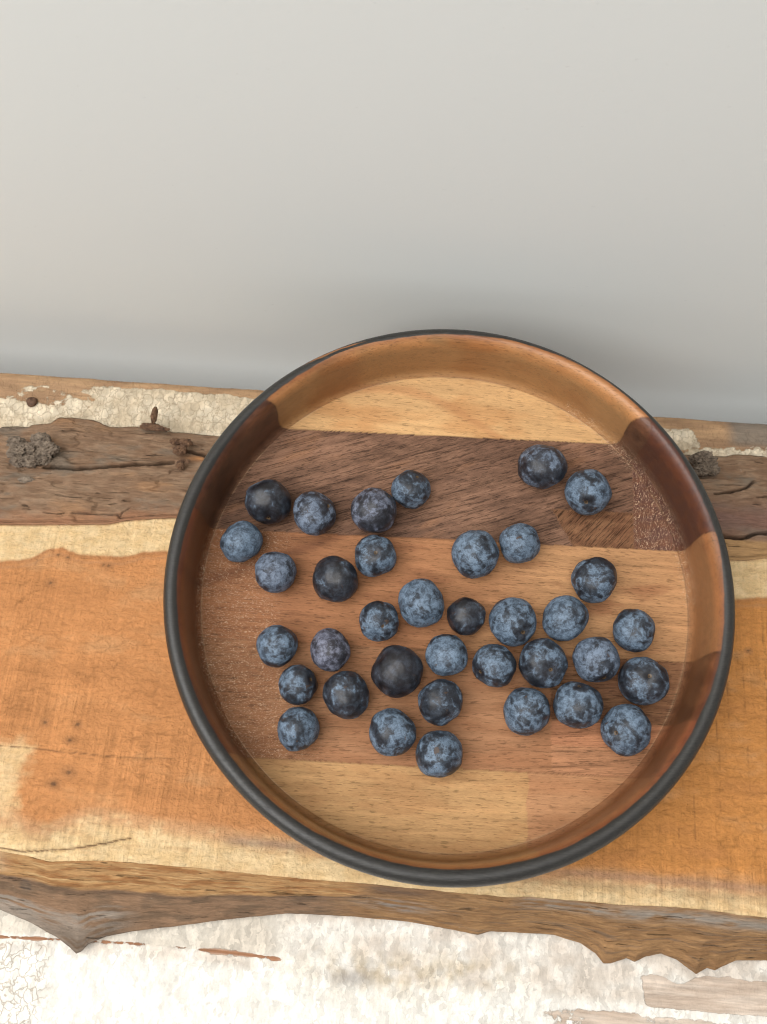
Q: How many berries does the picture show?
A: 36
